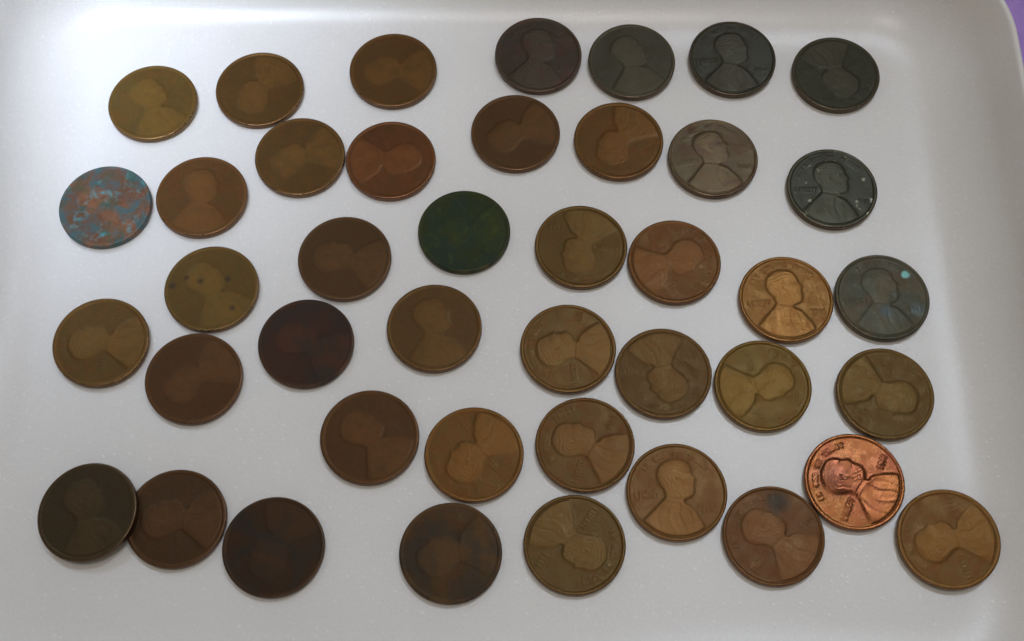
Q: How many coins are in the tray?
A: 42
